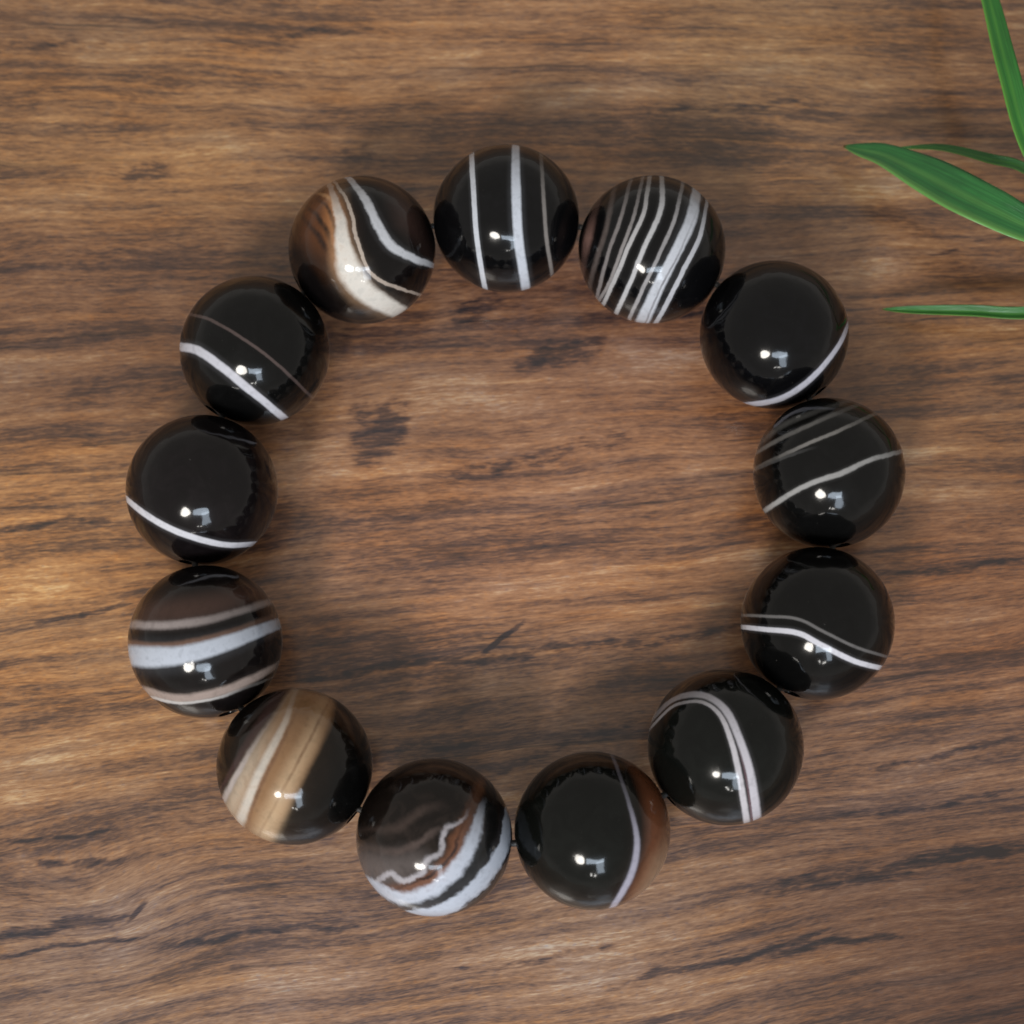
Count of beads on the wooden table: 13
